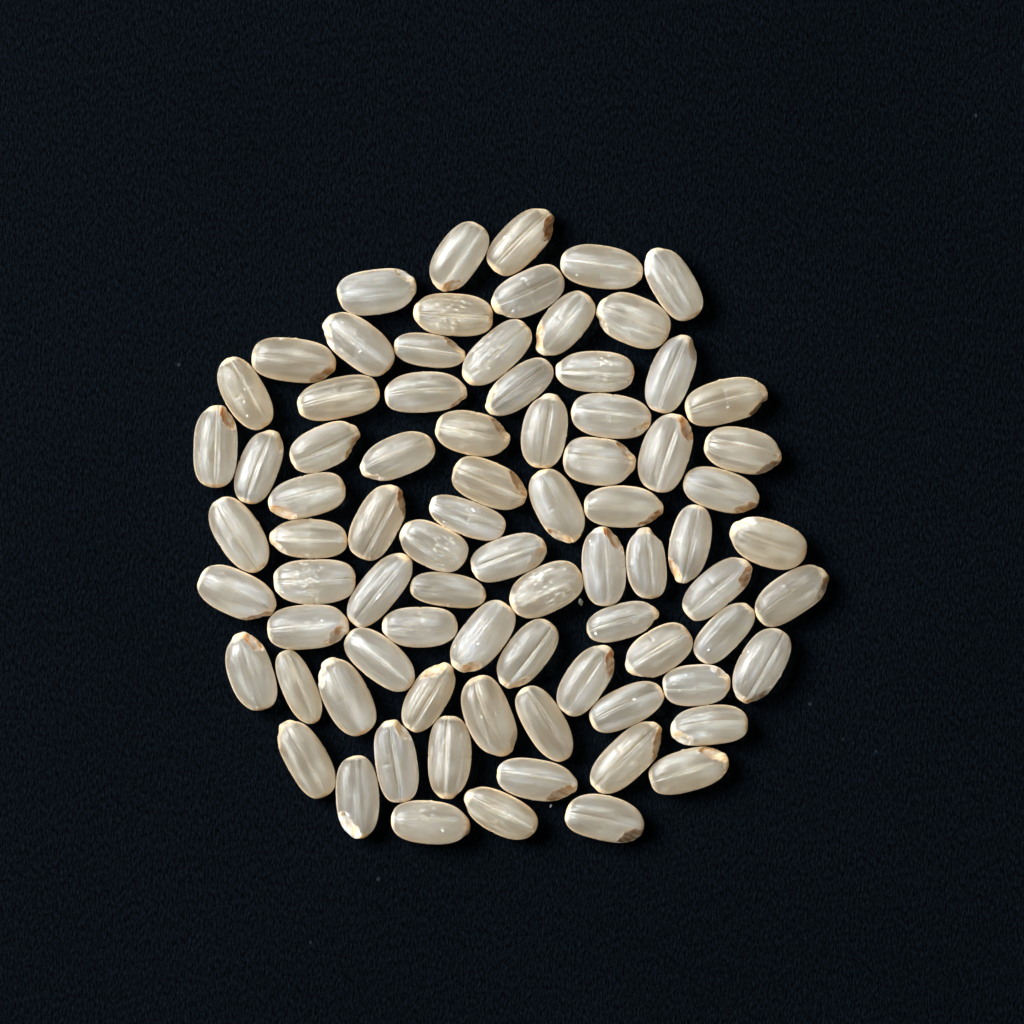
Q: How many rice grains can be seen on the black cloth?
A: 81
